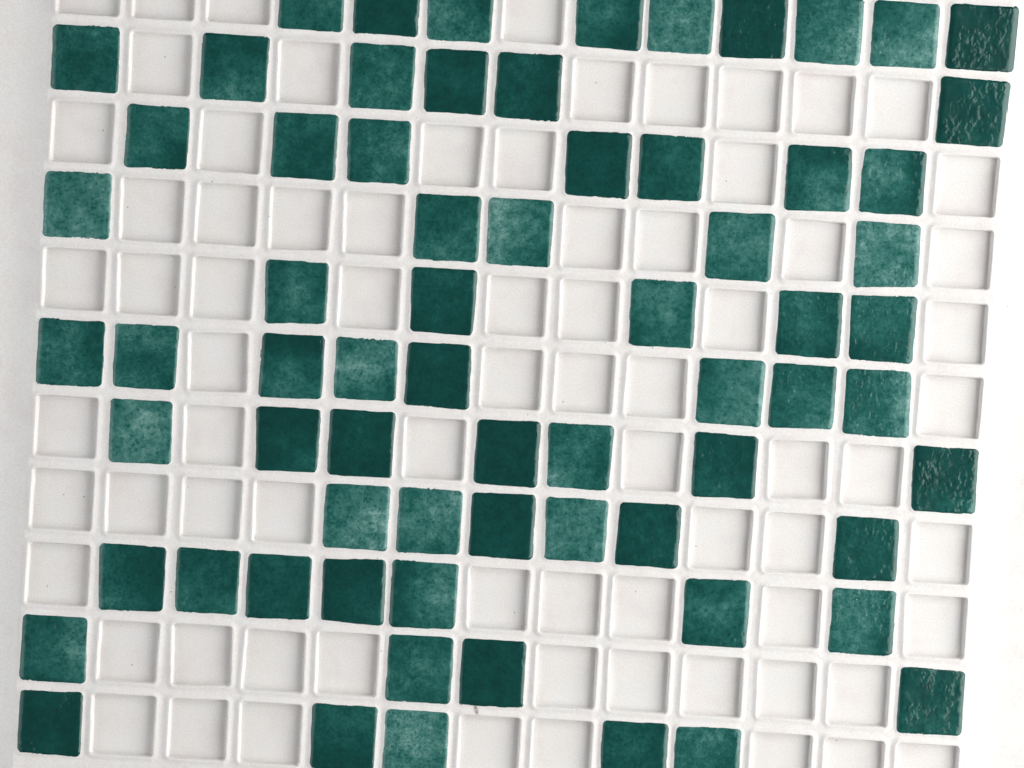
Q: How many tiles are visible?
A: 69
